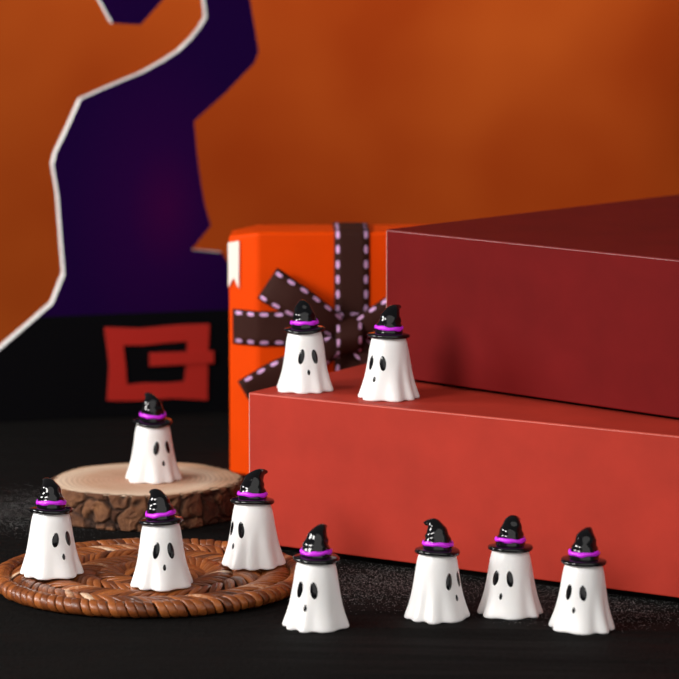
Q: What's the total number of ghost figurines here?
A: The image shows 10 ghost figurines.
